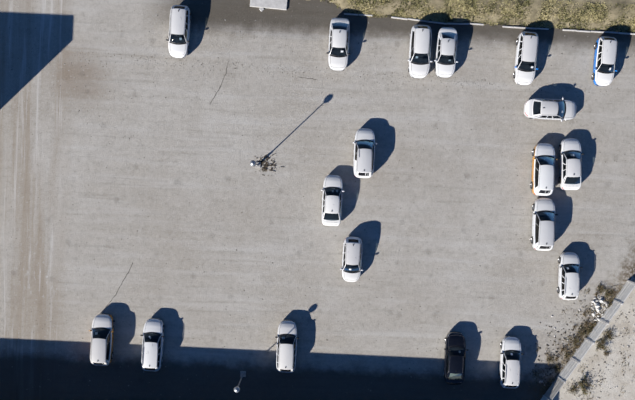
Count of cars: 19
